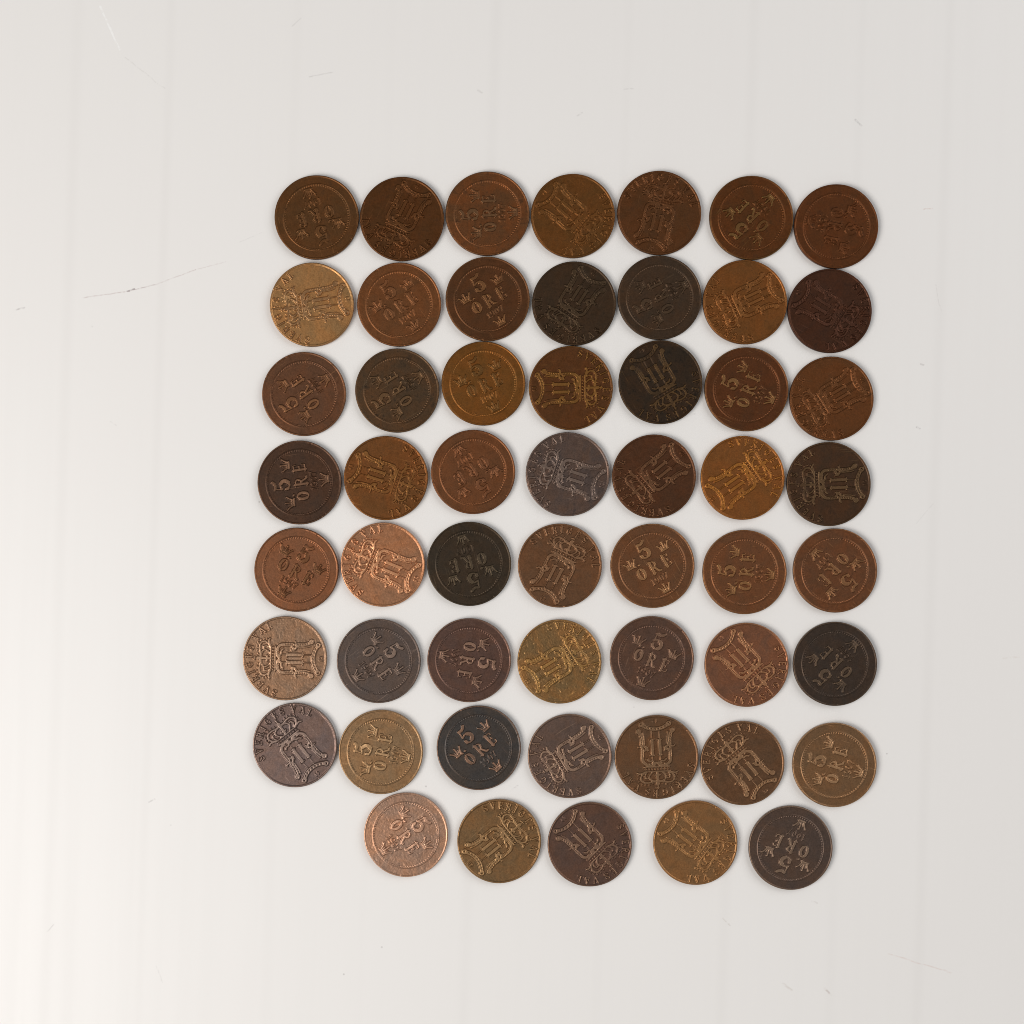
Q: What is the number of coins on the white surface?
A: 54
